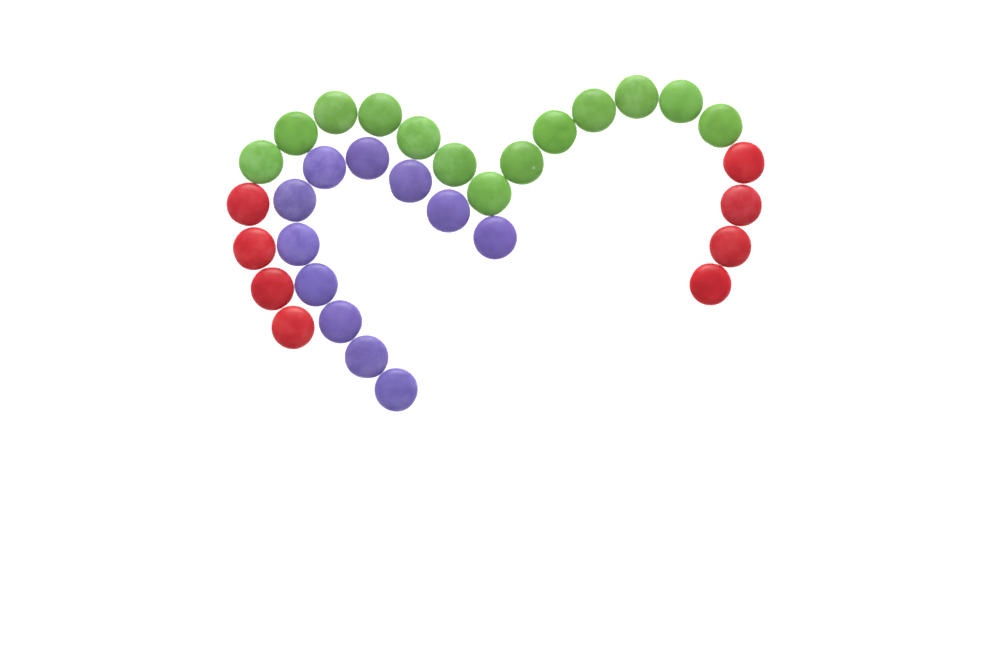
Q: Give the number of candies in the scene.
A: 32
